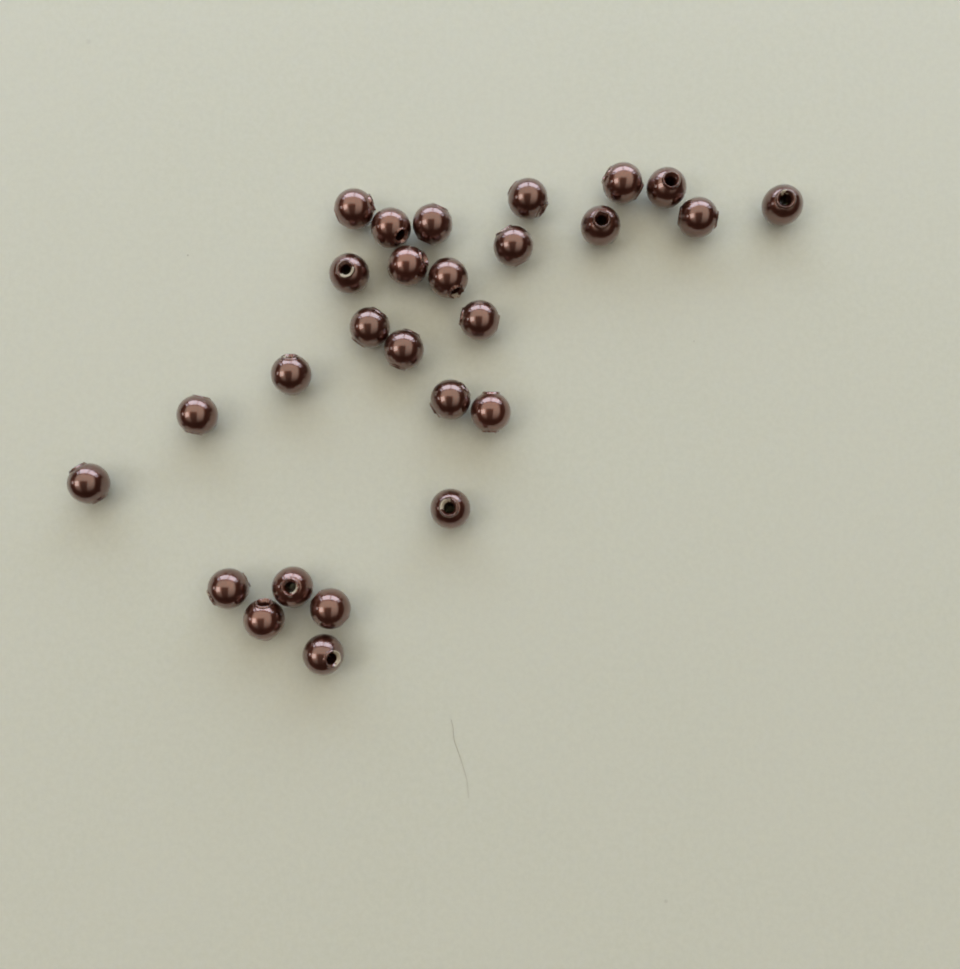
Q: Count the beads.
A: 27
